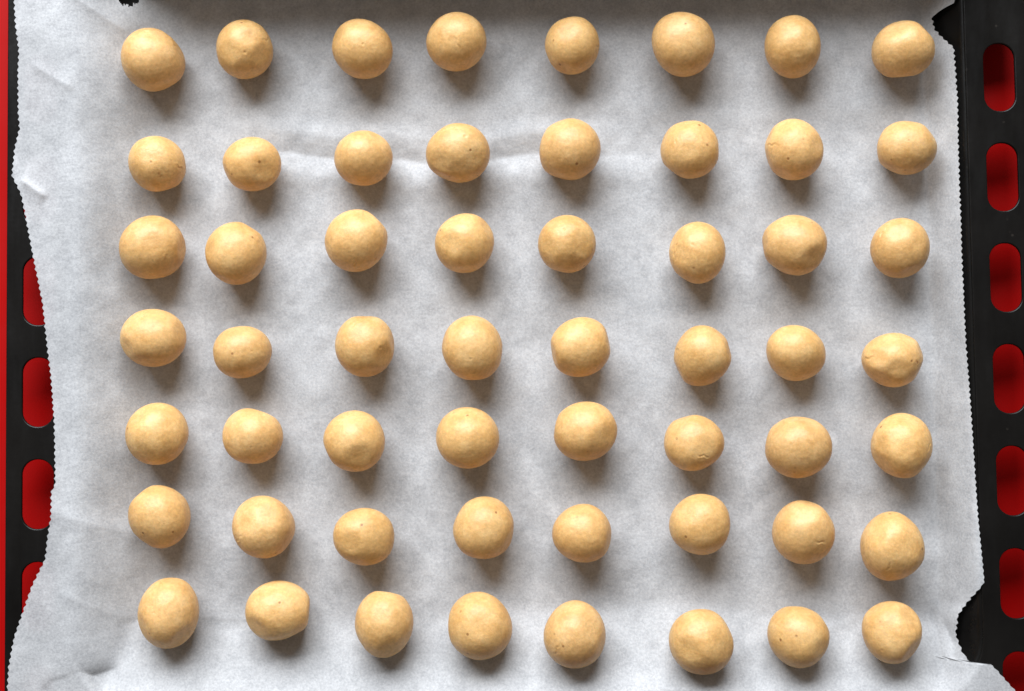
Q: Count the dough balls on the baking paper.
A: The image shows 56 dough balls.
